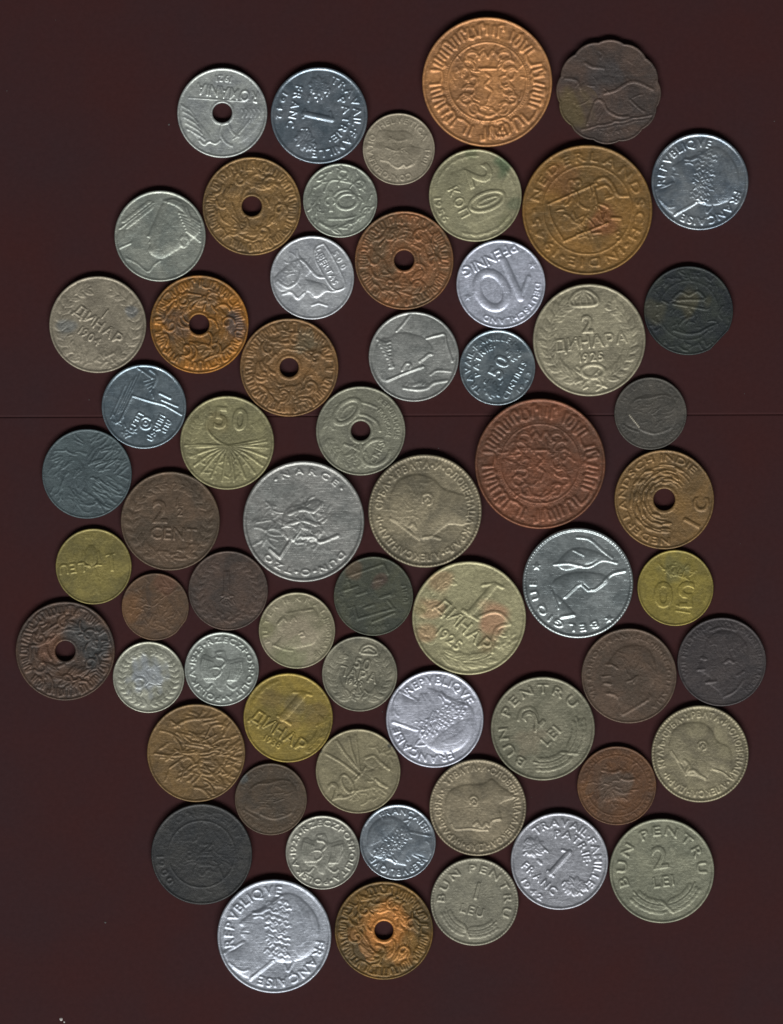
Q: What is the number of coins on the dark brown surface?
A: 62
